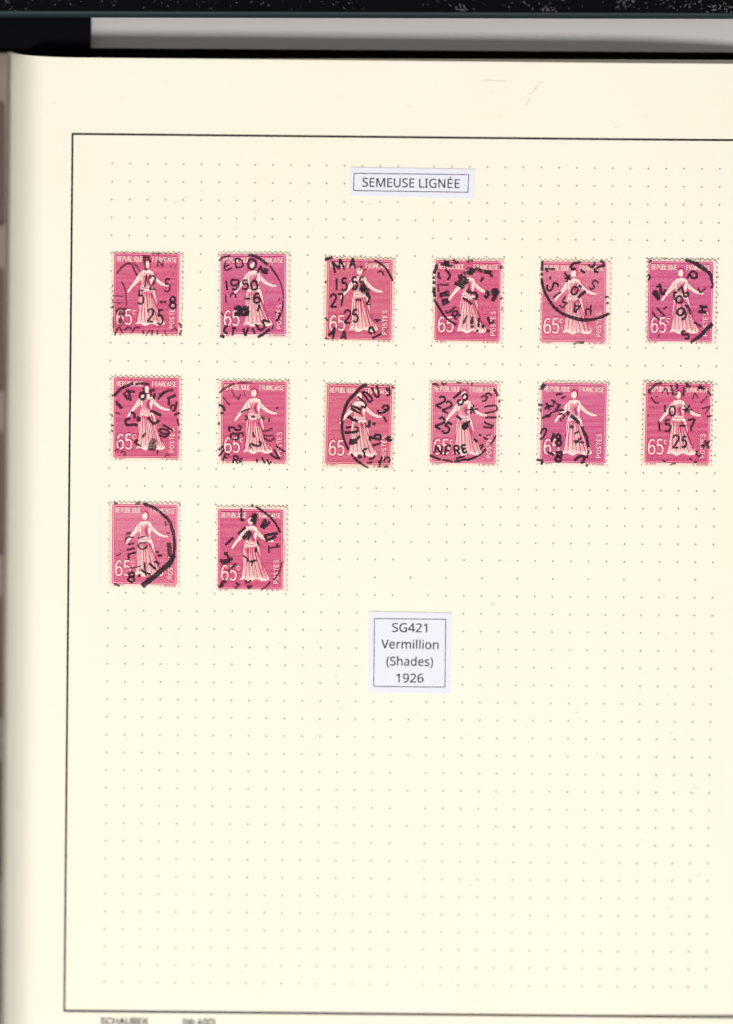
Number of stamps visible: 14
